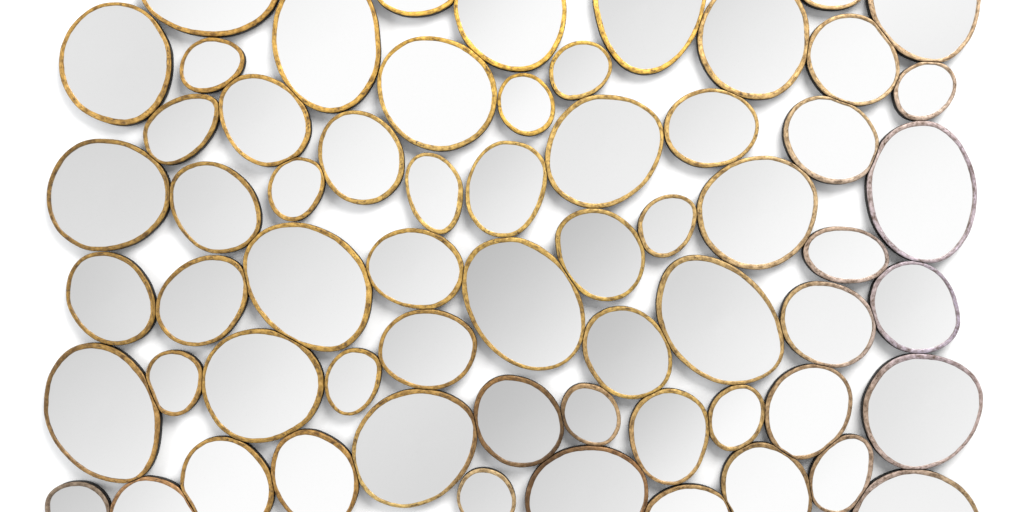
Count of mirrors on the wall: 62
